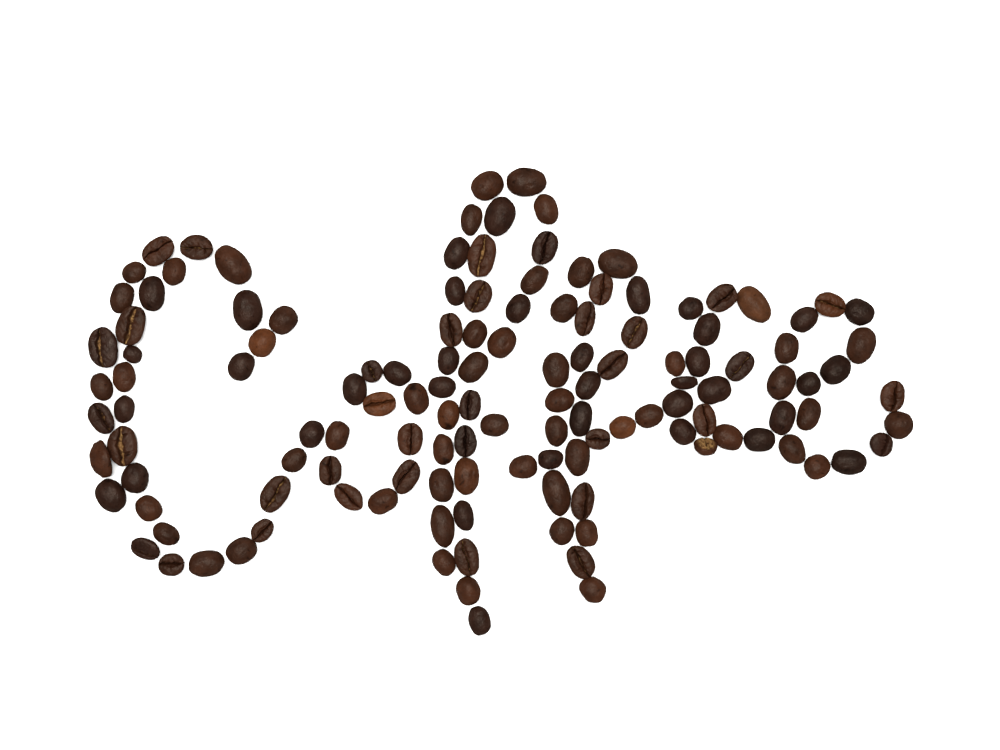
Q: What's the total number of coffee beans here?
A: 131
